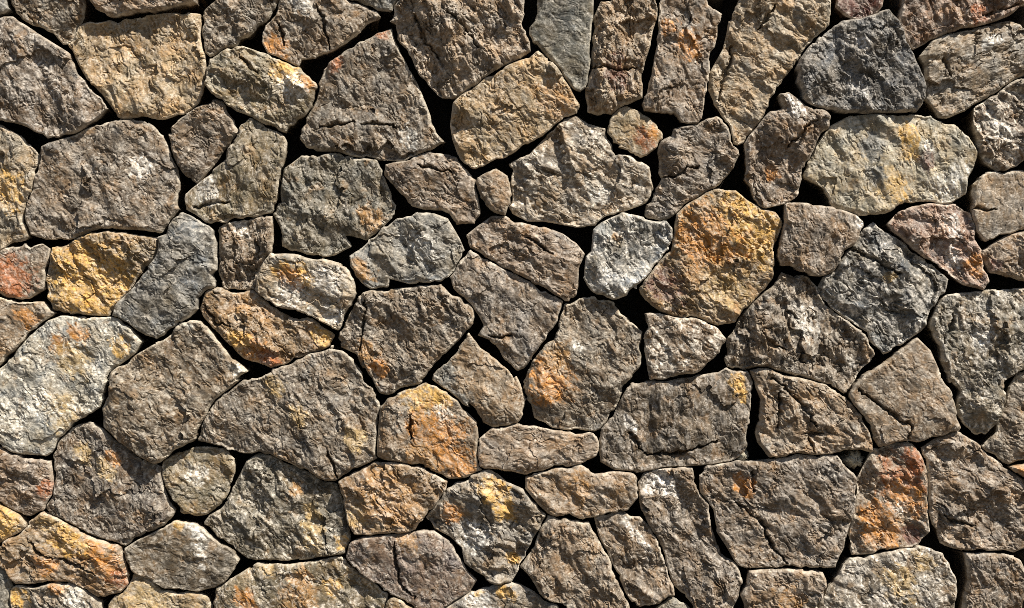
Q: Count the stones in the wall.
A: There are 93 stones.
